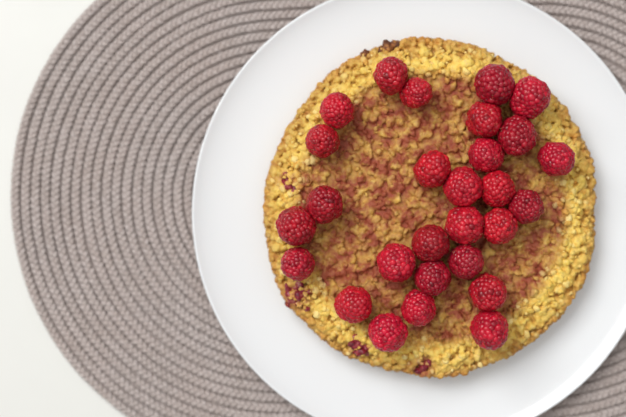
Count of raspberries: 28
